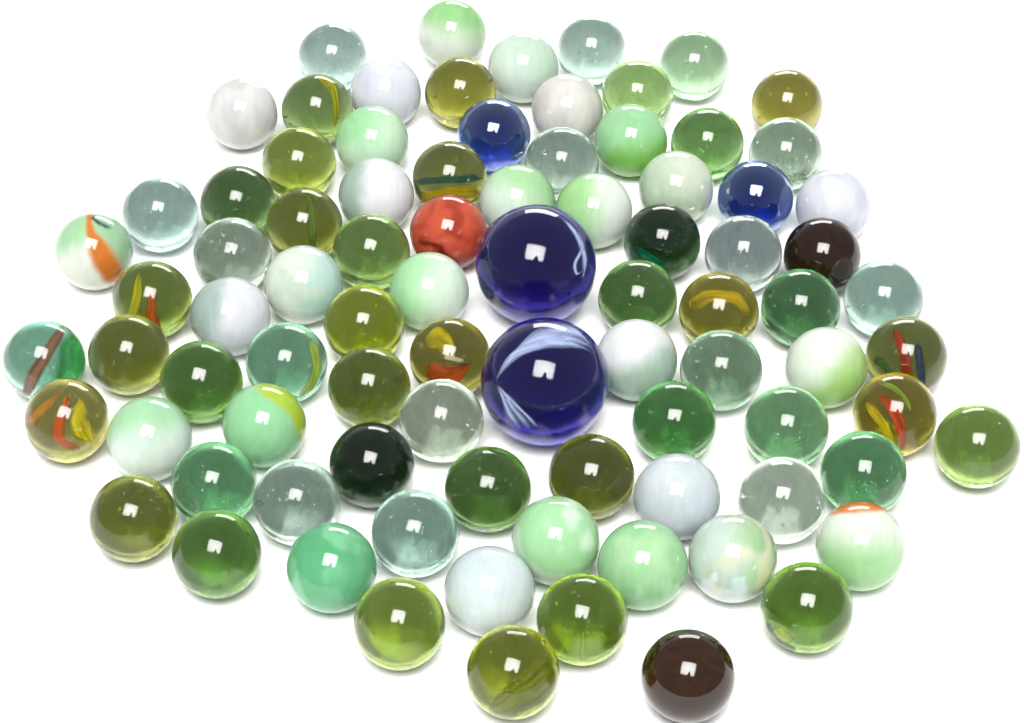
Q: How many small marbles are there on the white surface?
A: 85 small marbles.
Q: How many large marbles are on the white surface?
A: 2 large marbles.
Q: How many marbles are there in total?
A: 87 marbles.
